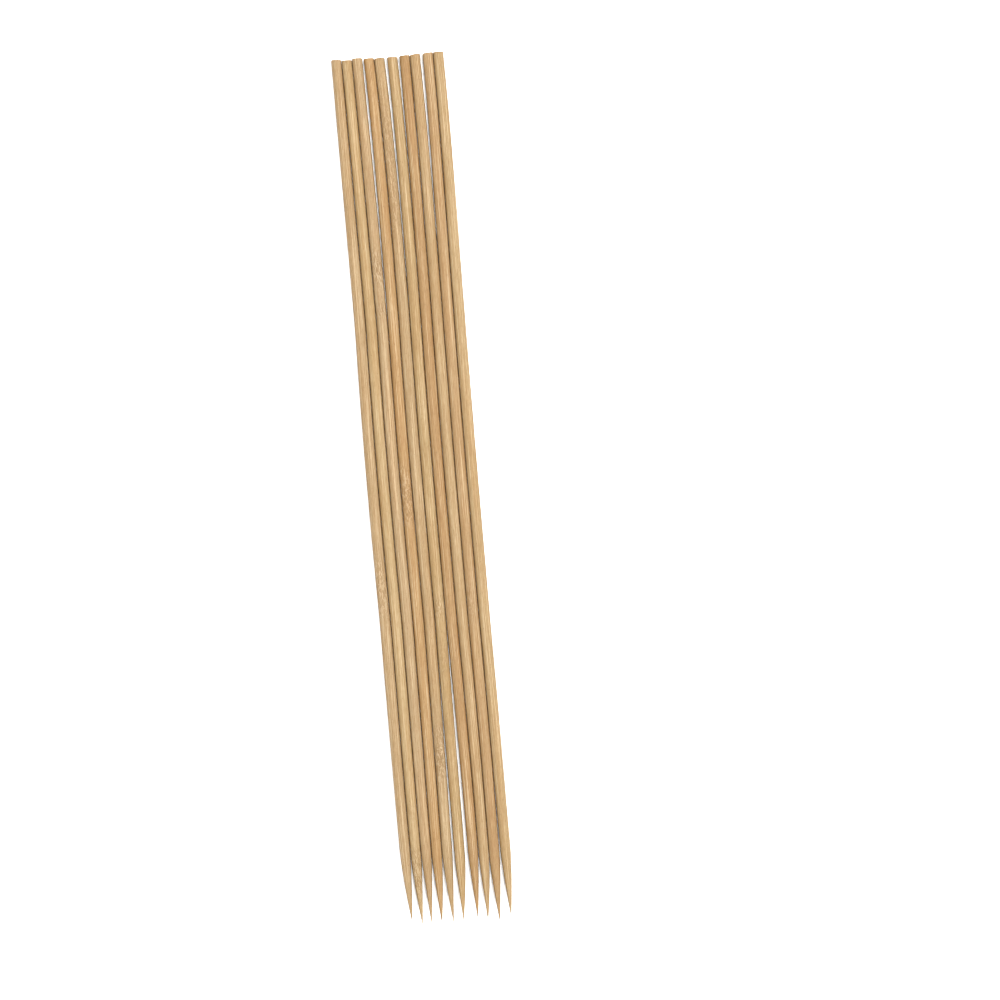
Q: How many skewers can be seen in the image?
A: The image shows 10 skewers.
